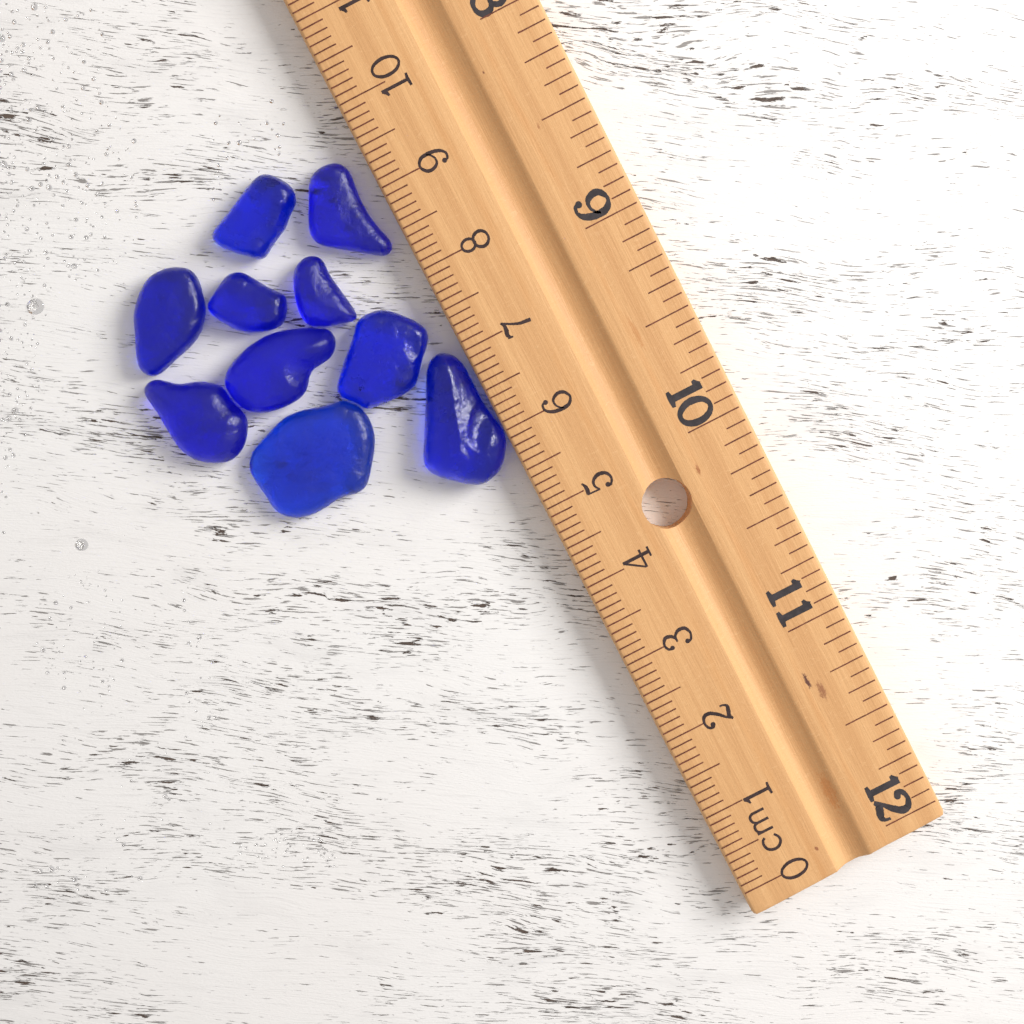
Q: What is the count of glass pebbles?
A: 10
